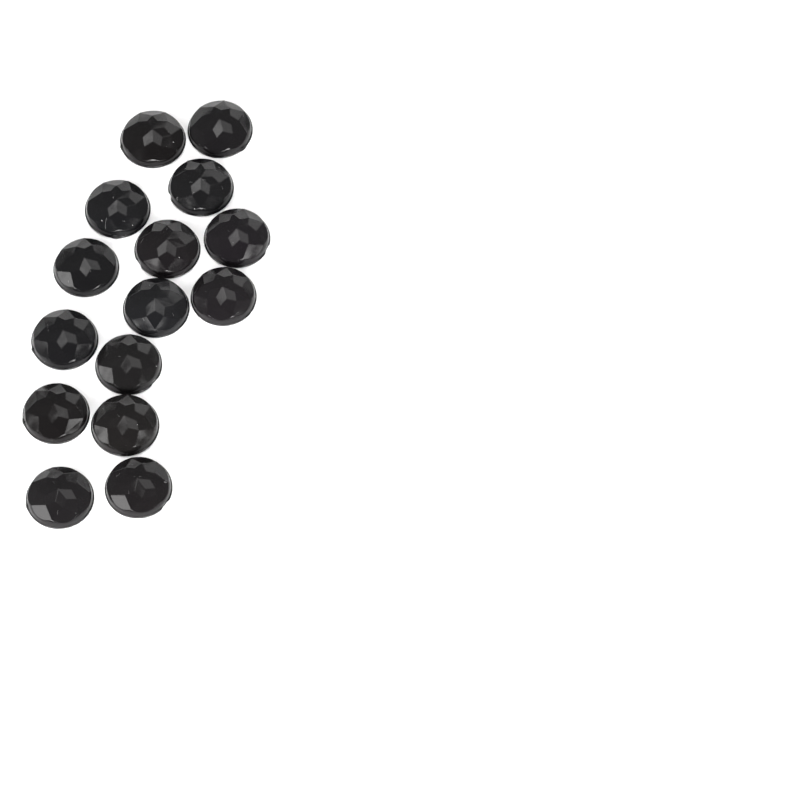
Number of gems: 15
